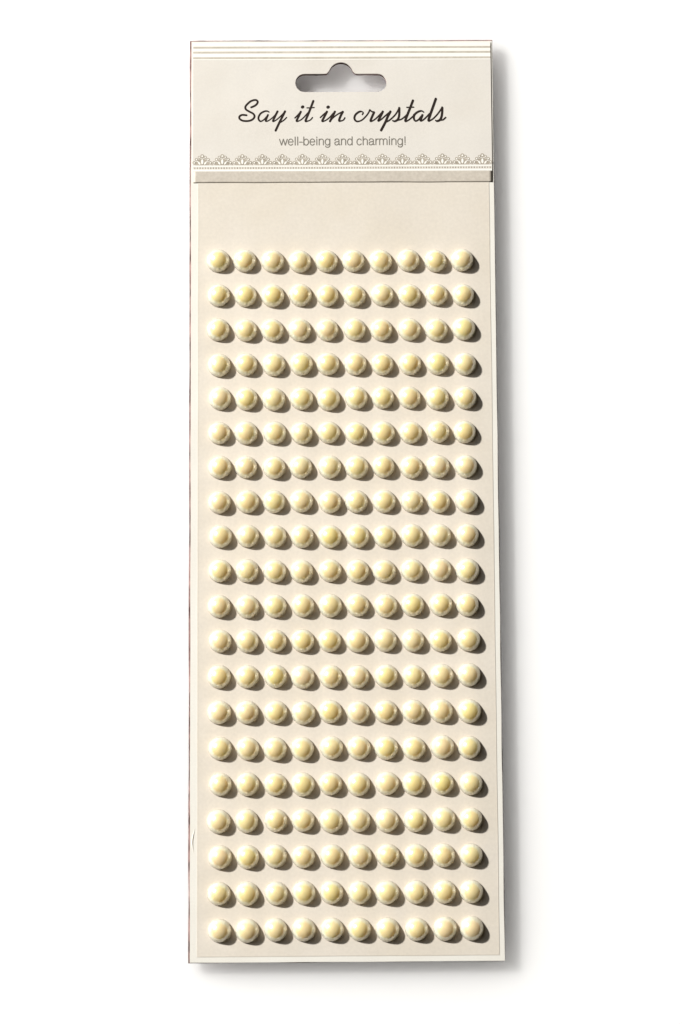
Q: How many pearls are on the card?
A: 200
